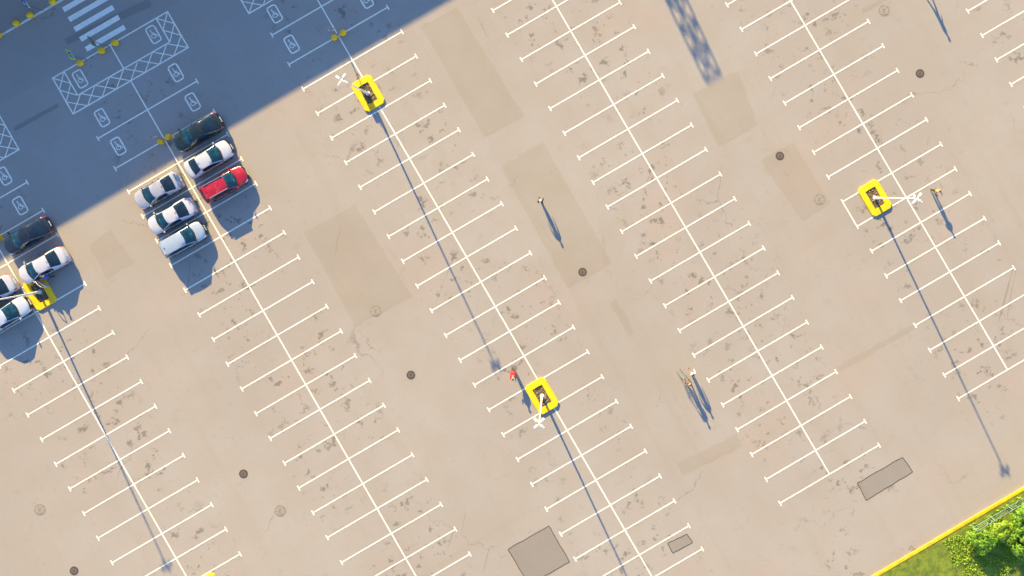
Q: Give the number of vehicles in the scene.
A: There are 10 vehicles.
